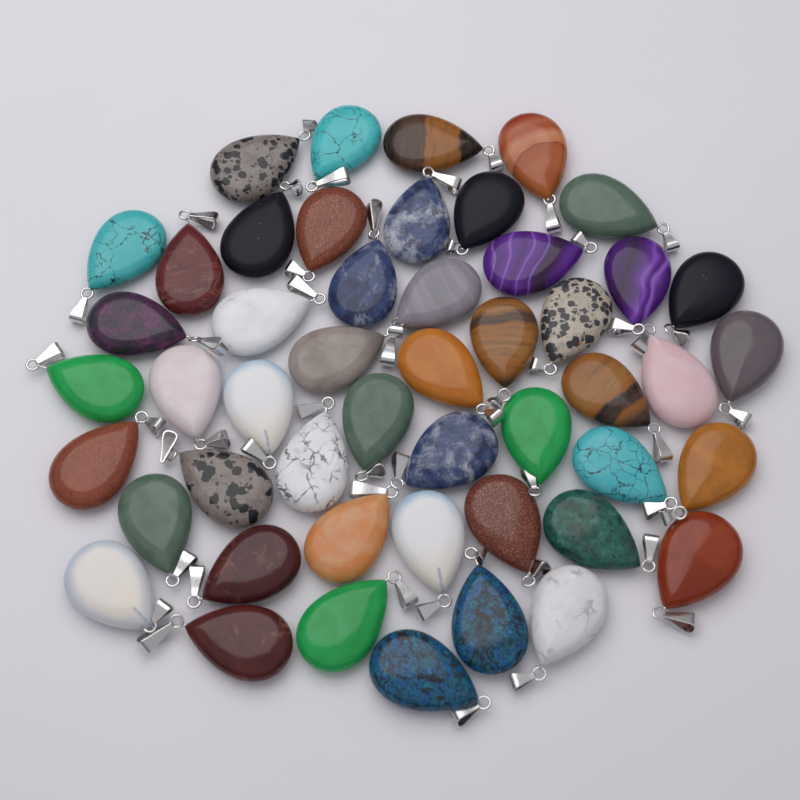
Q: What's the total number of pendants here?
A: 49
